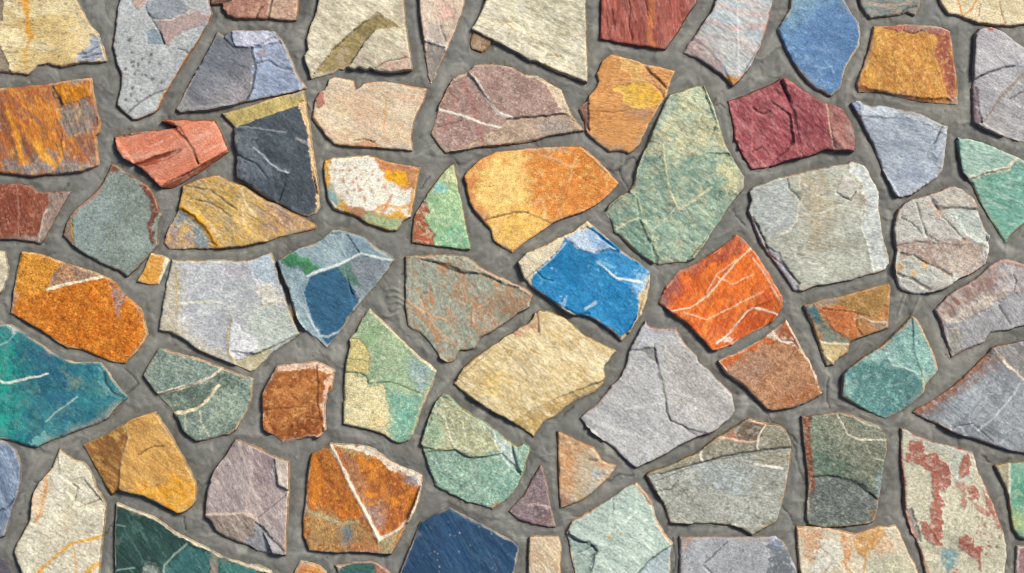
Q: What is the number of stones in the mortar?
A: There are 74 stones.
